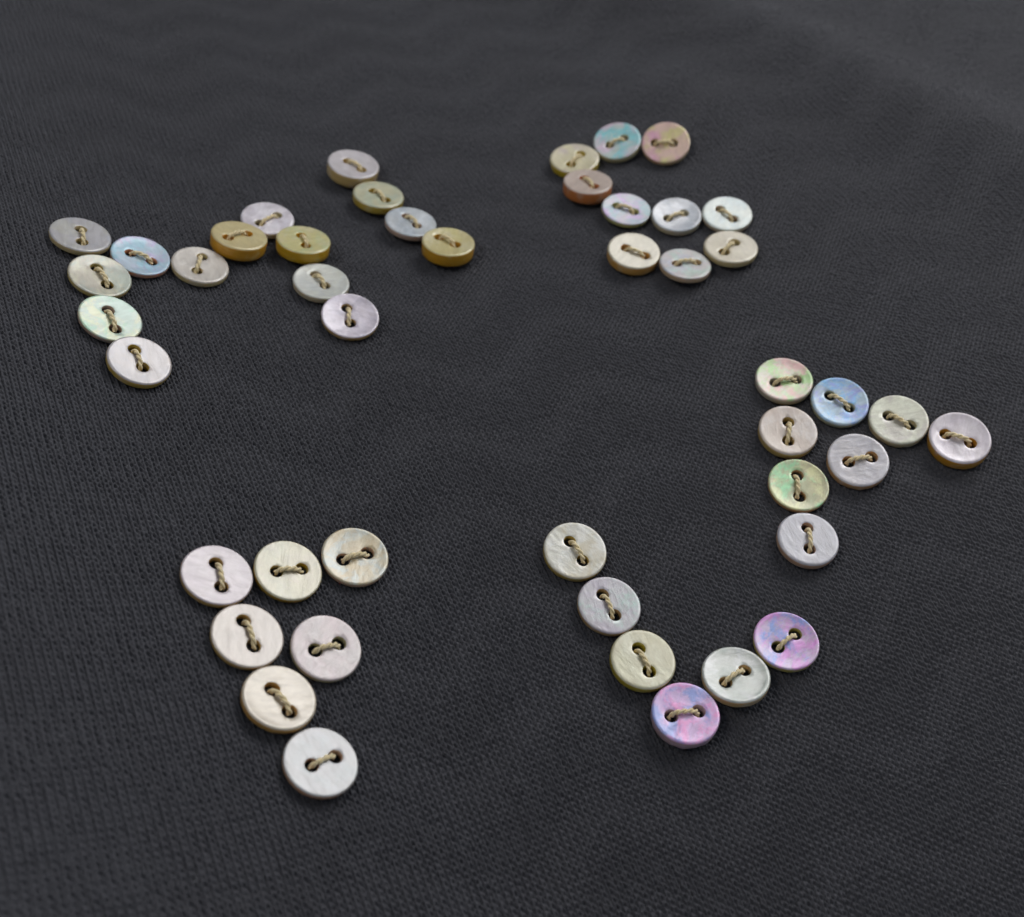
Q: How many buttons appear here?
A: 46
